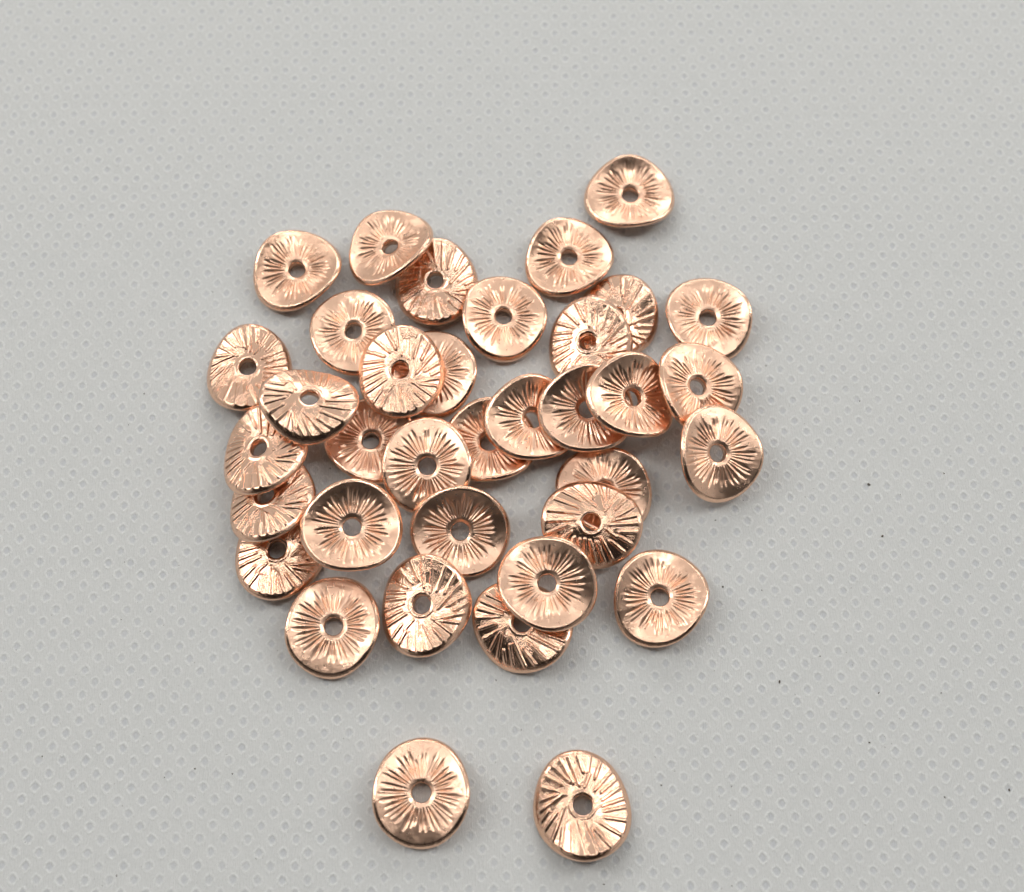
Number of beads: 36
